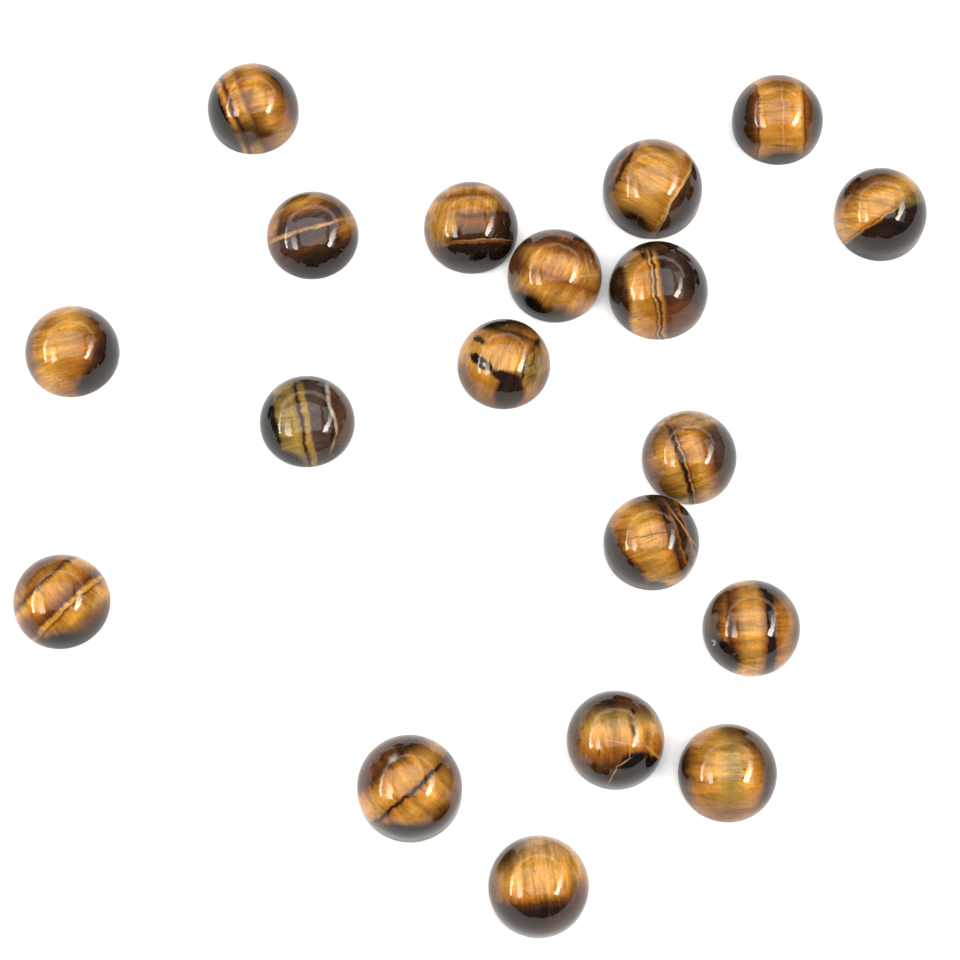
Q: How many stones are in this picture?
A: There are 19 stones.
